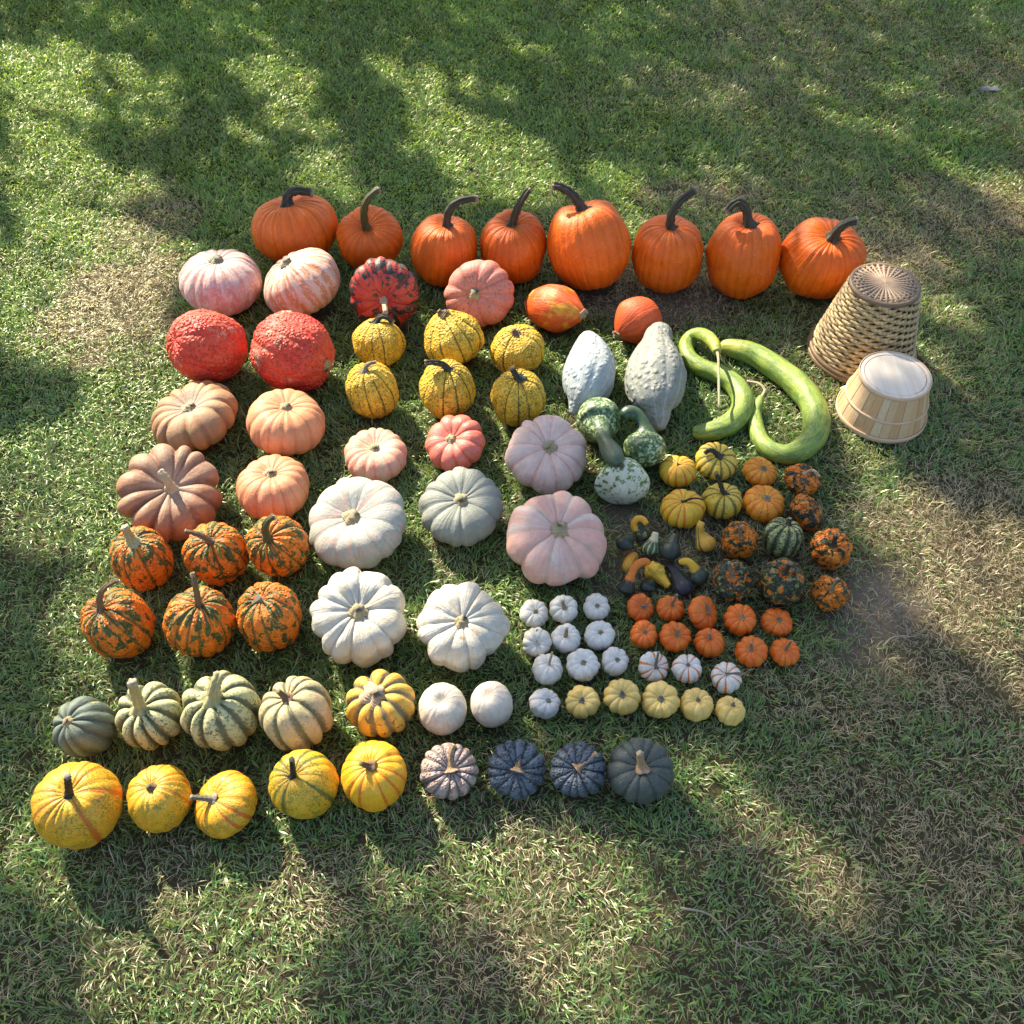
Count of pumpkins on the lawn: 98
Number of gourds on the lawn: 18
